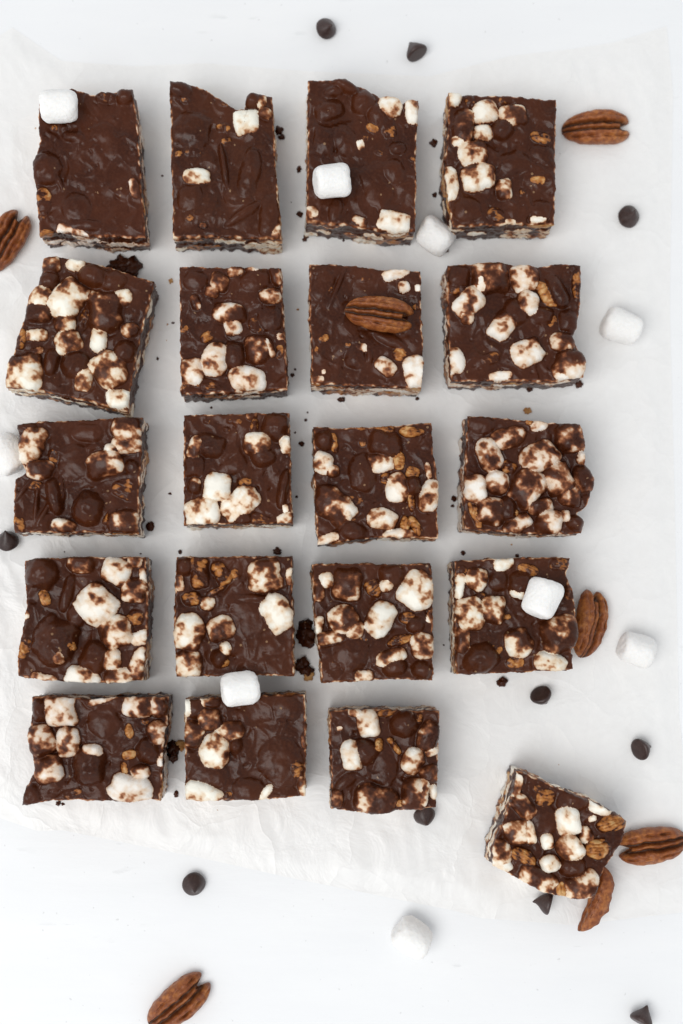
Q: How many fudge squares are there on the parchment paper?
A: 20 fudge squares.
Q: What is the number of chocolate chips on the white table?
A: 10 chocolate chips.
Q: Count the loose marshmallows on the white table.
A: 9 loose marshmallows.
